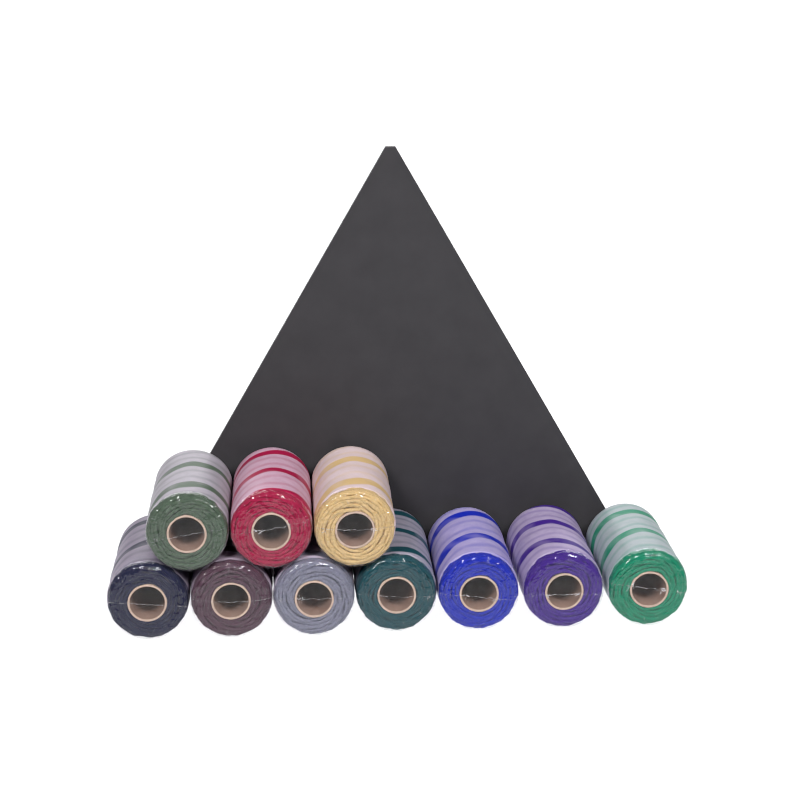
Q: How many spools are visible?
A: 10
